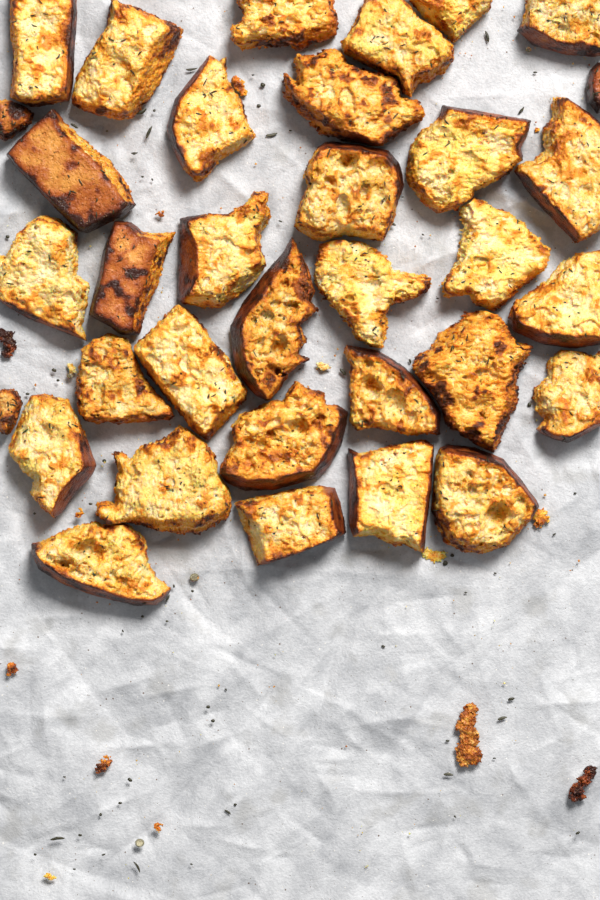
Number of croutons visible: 34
